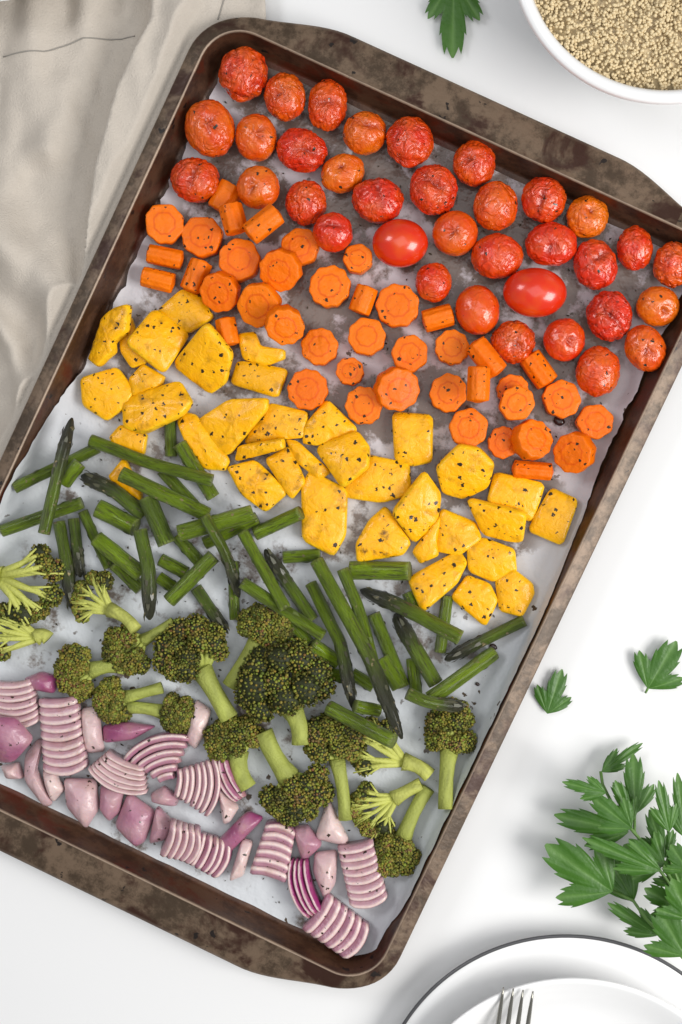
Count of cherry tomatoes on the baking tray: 35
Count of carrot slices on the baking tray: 41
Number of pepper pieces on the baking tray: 36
